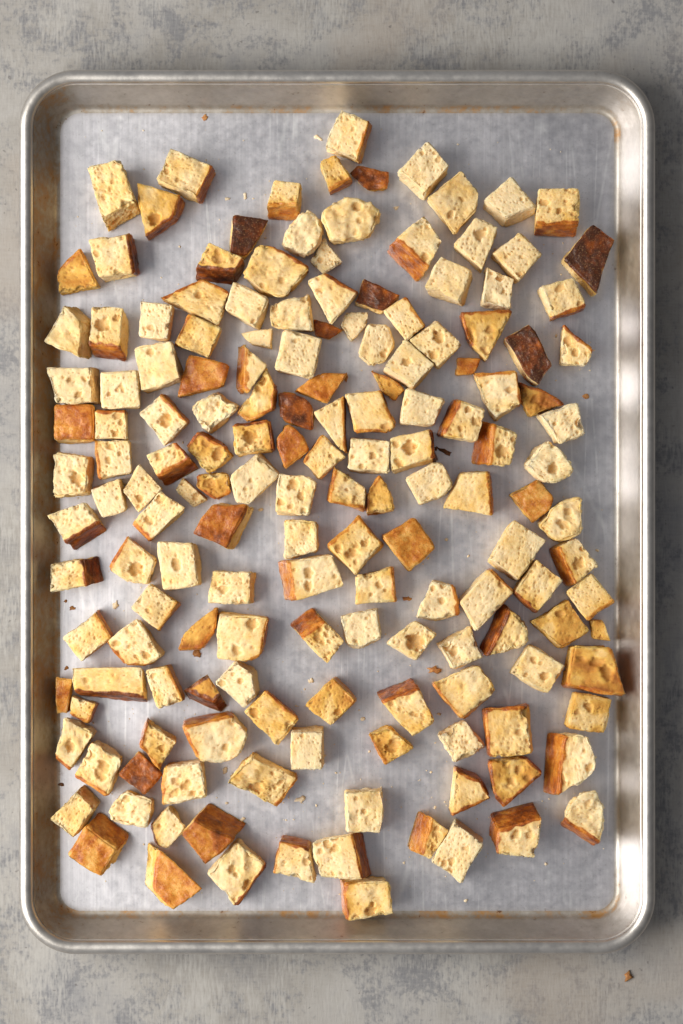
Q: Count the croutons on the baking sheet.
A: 162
